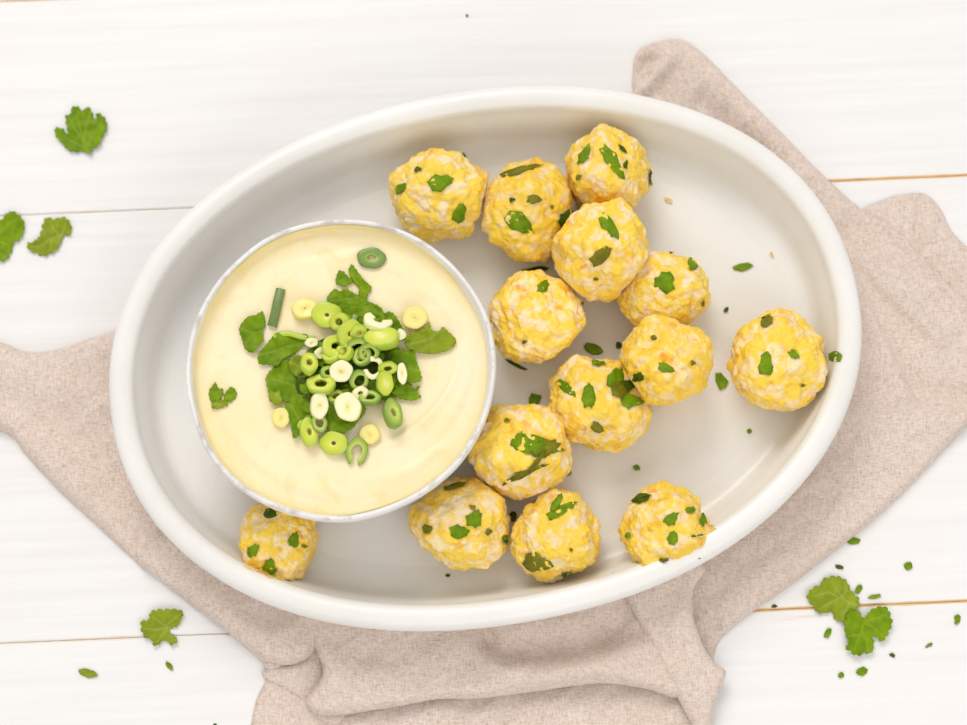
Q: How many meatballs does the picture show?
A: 14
